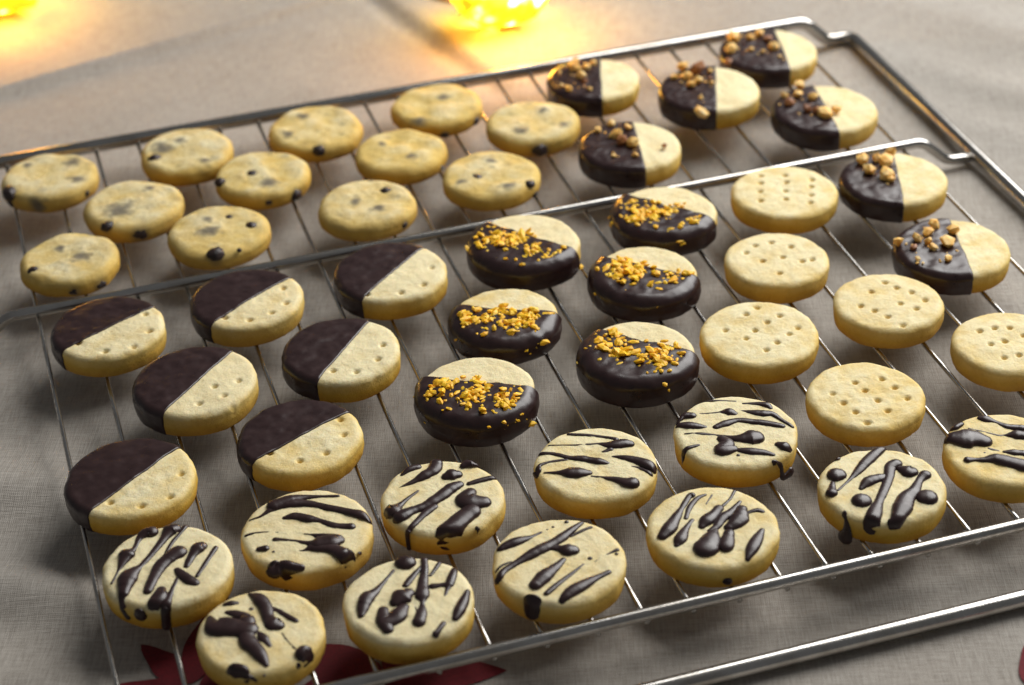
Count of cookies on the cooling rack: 49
